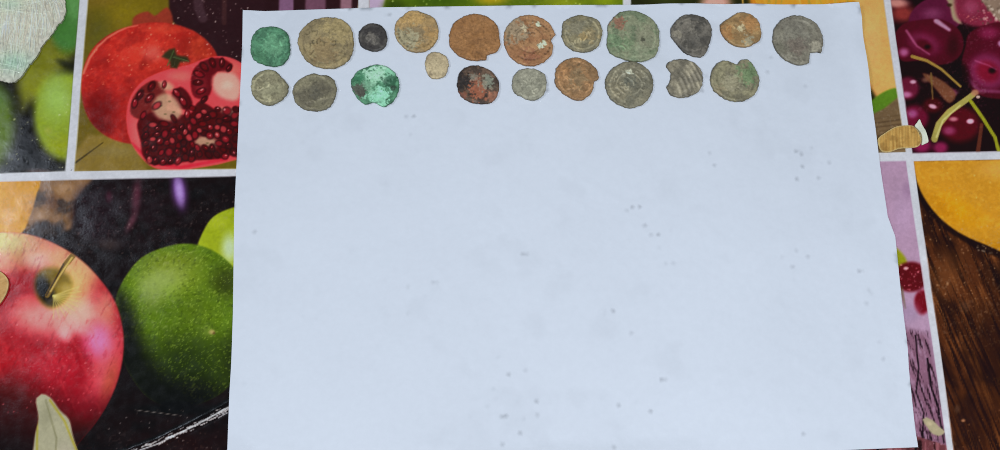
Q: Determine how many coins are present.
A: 21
